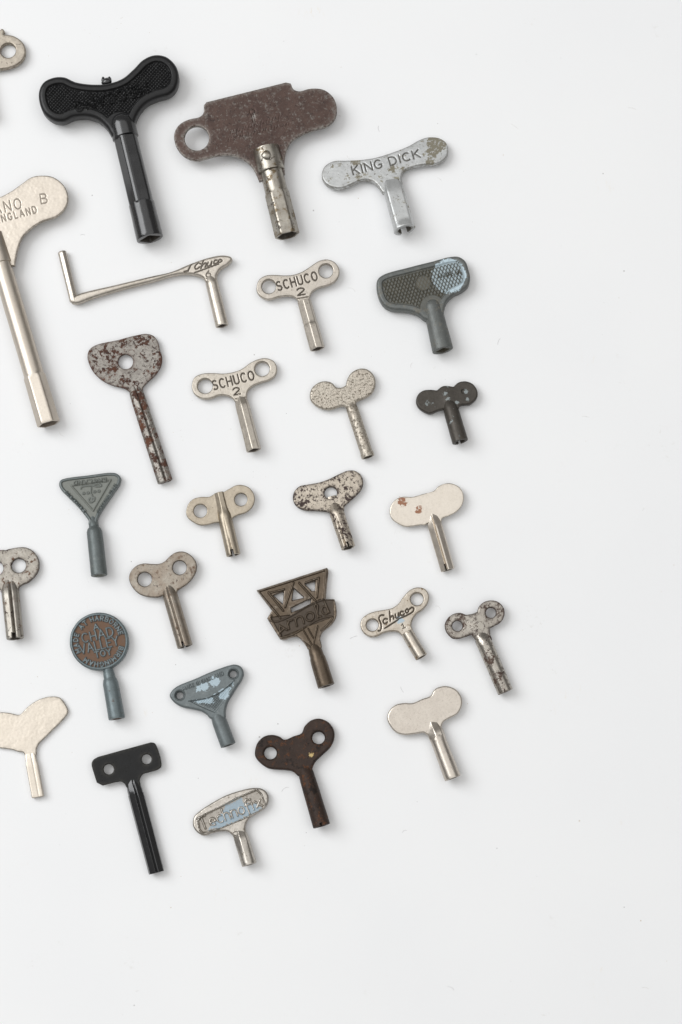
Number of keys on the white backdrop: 28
